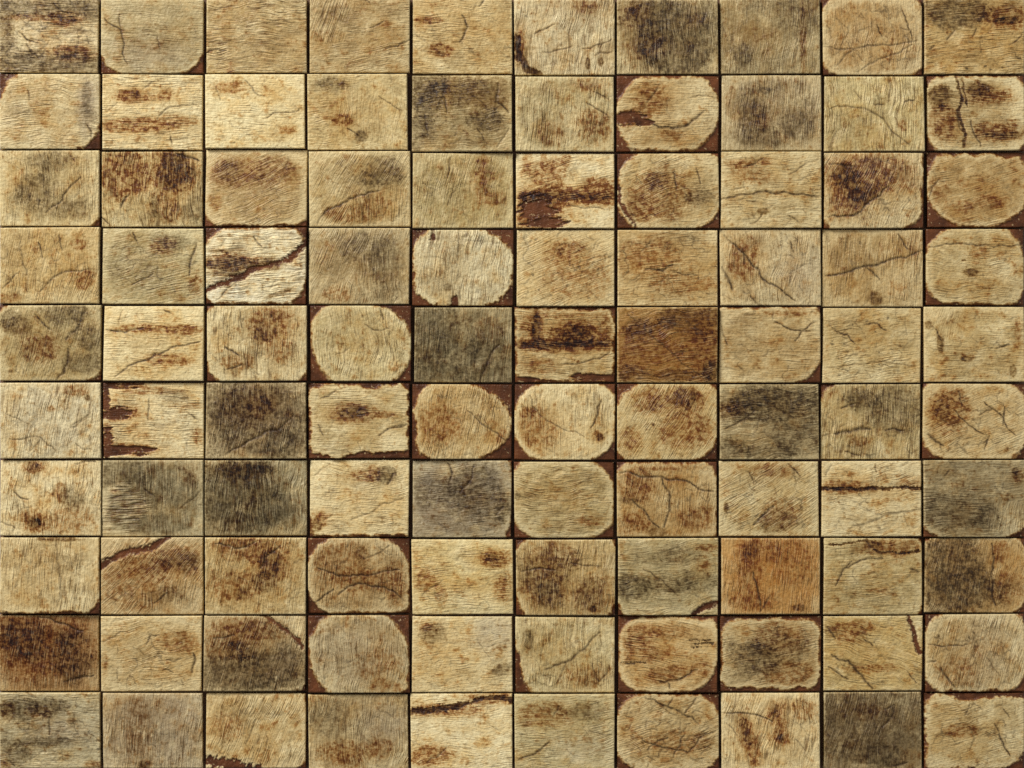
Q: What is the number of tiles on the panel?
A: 100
